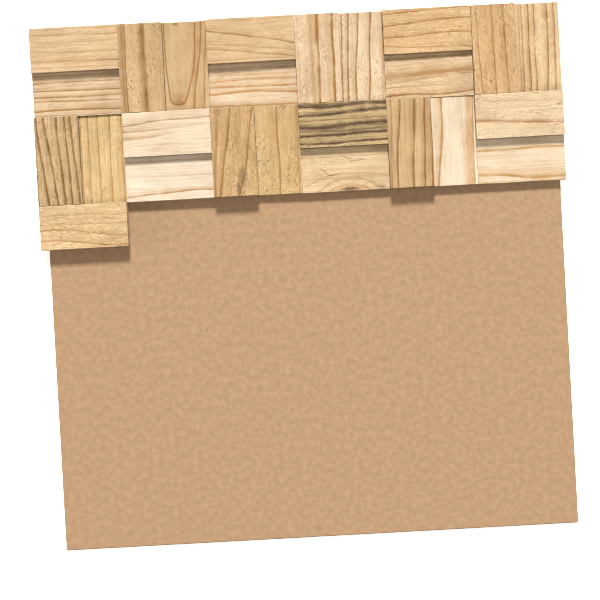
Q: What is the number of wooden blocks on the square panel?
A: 25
